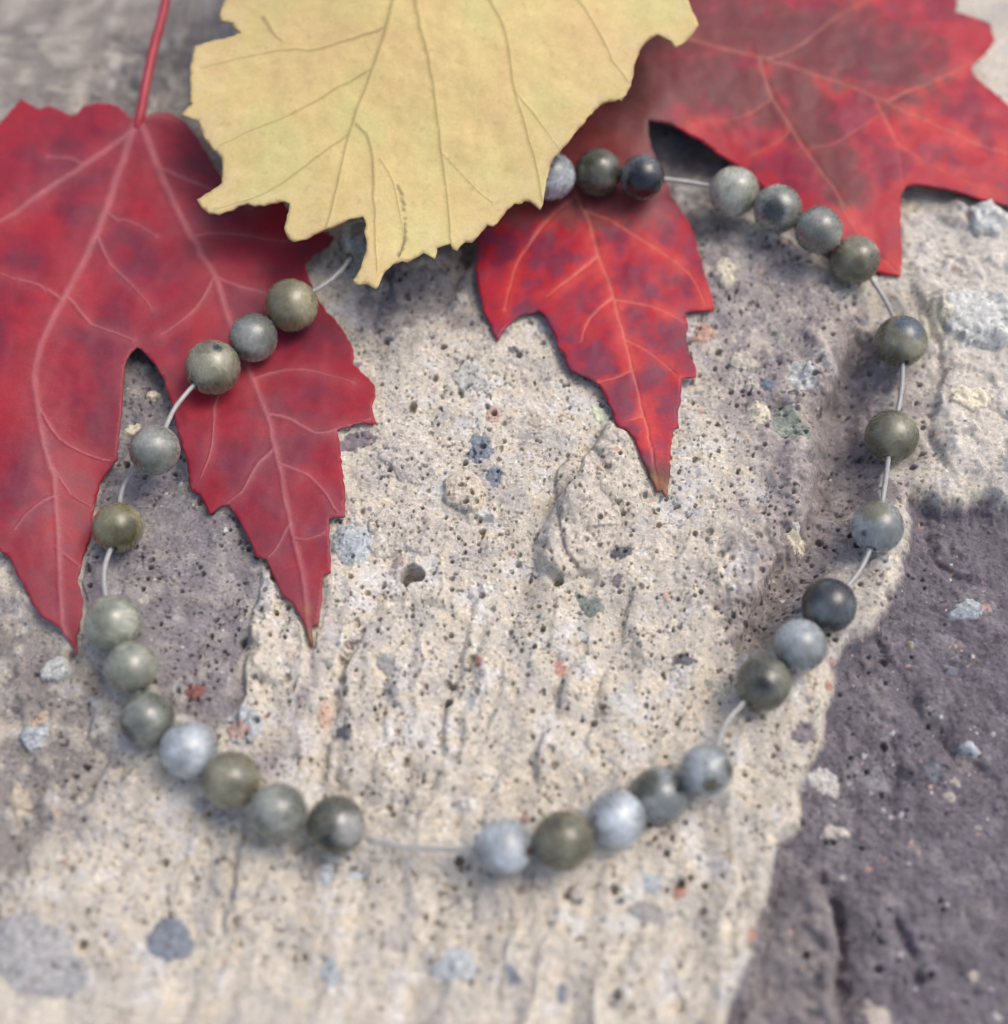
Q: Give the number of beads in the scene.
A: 31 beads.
